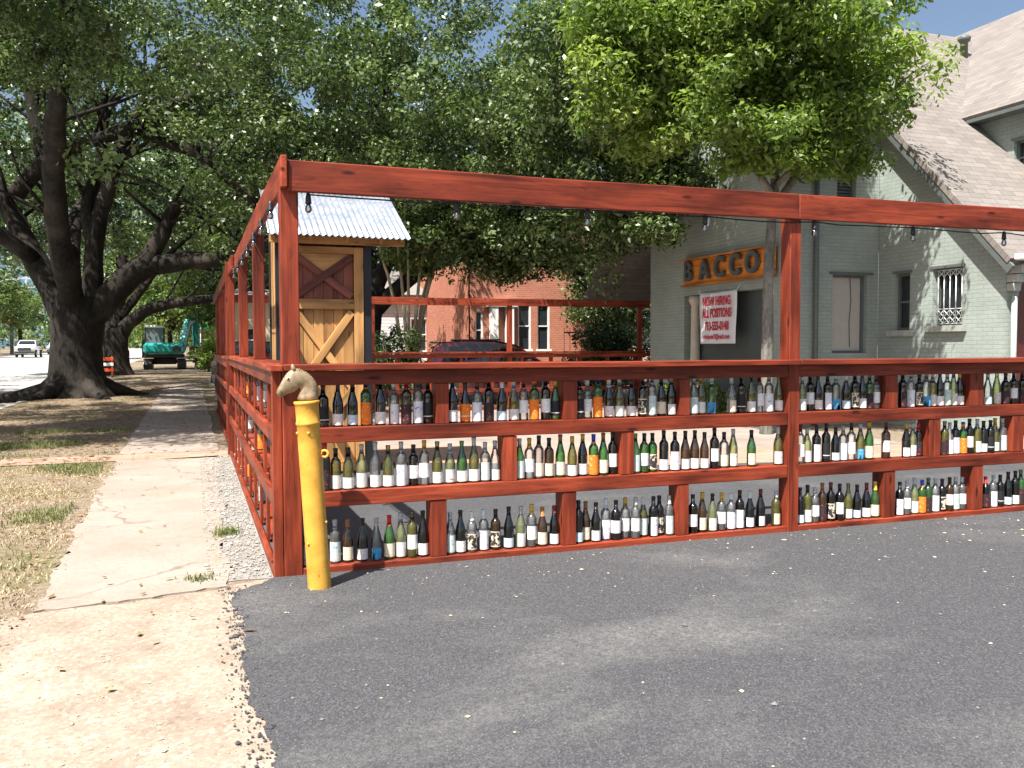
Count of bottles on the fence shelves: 195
